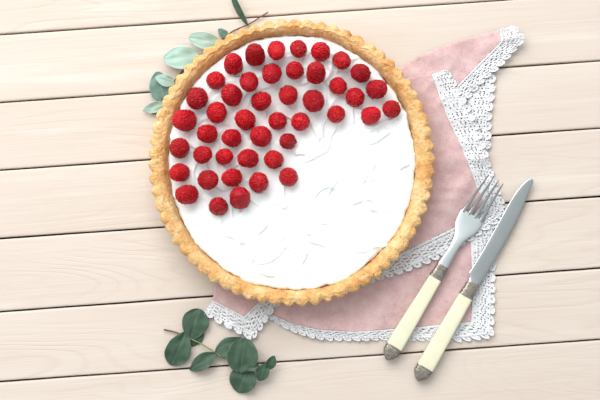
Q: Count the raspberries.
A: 45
